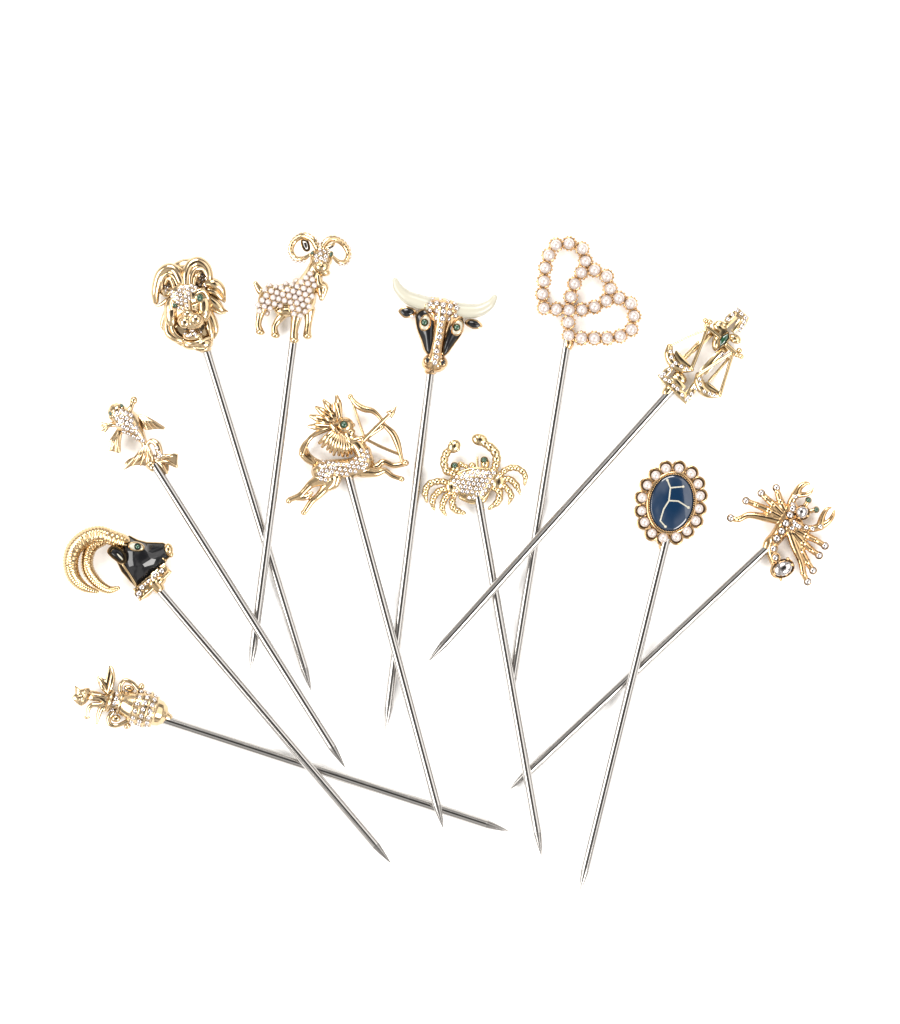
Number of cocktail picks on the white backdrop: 12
